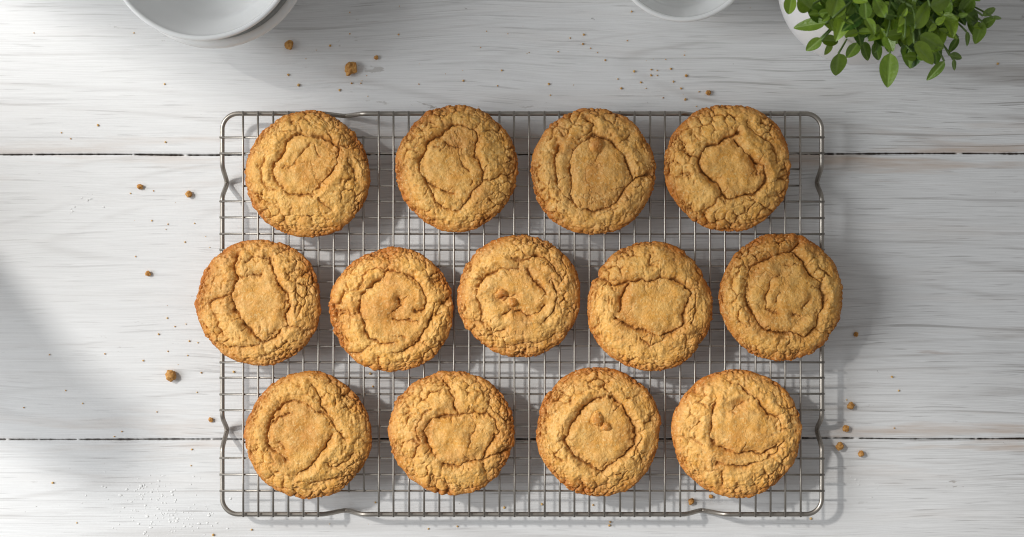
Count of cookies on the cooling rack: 13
